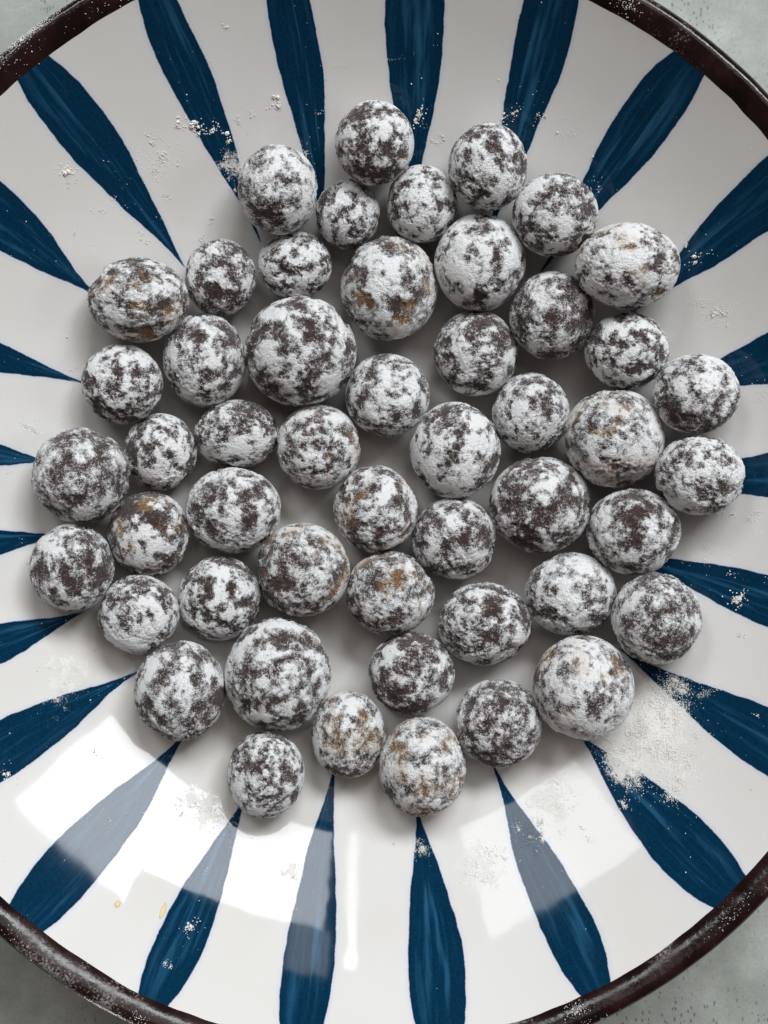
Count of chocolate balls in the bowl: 50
